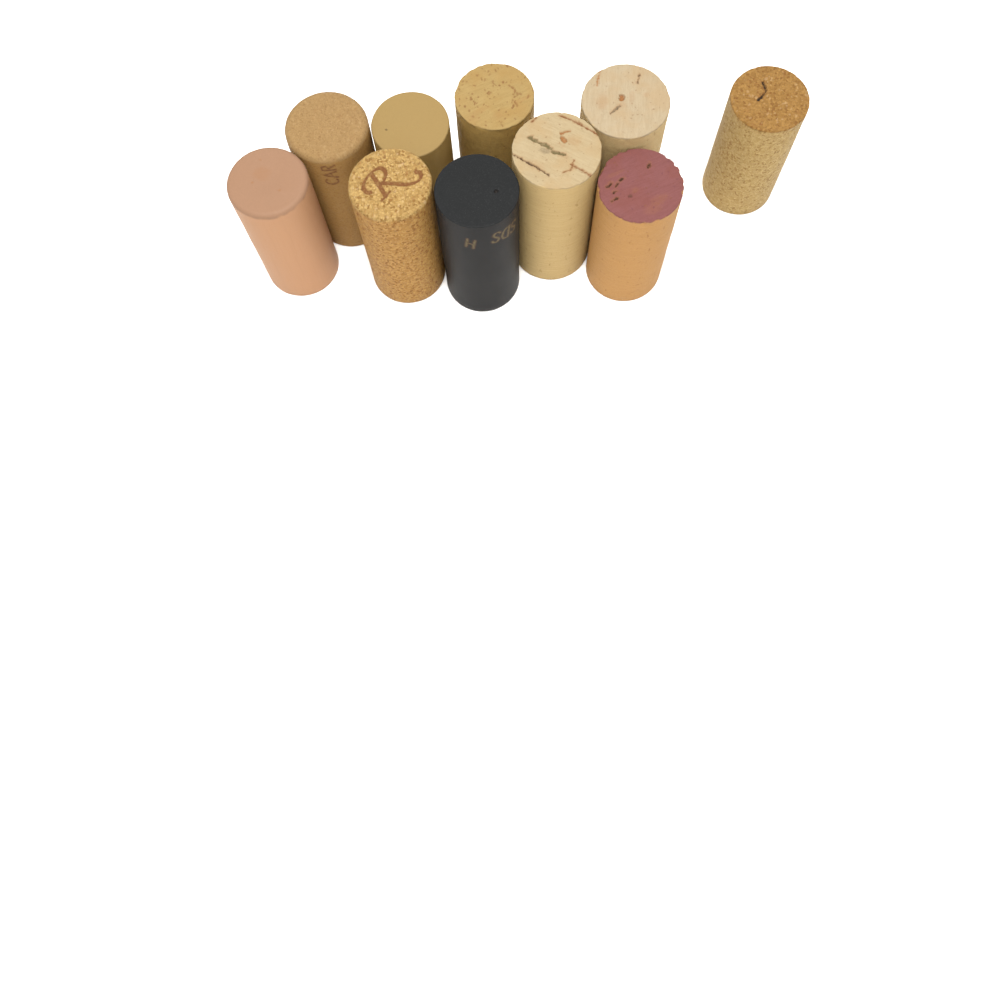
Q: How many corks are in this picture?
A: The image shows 10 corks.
